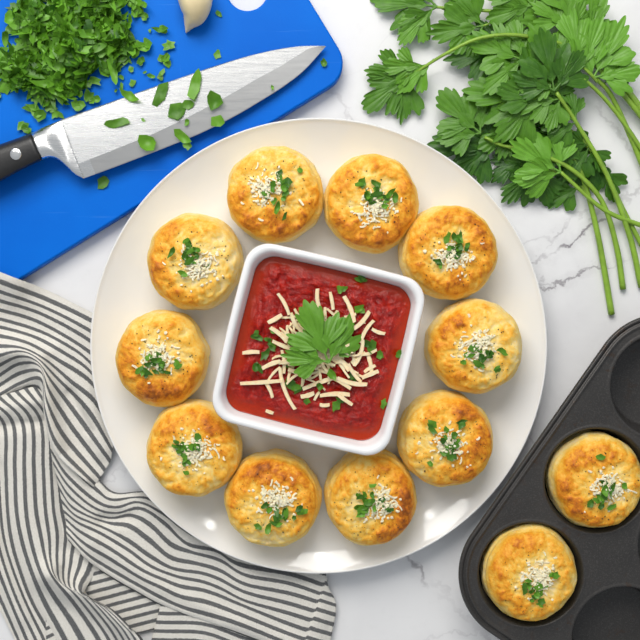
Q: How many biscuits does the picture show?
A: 12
